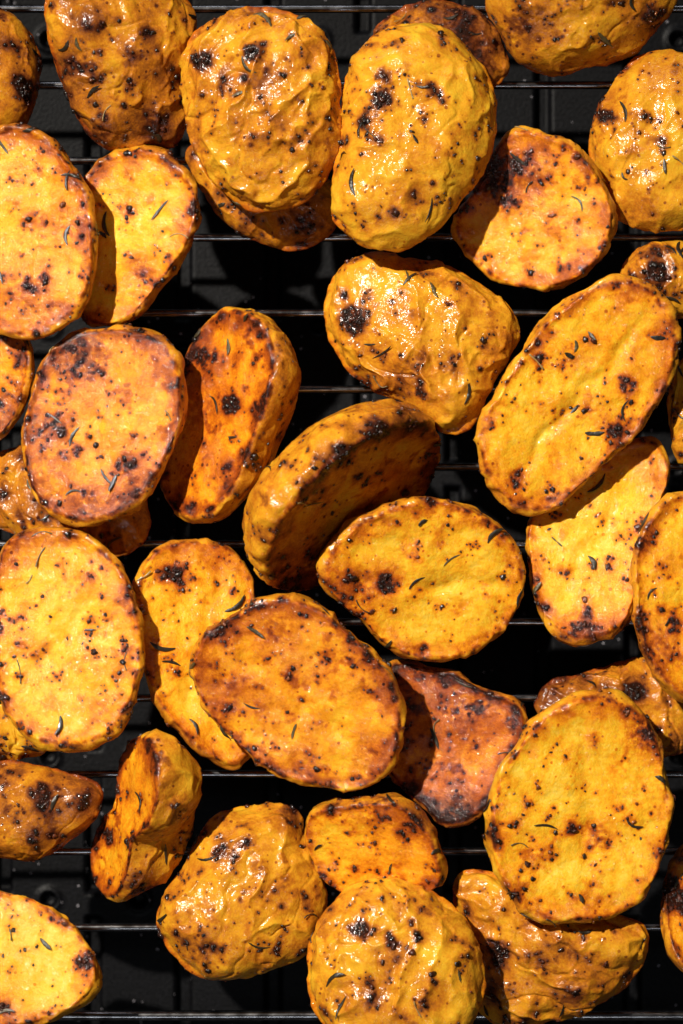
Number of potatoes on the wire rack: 38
